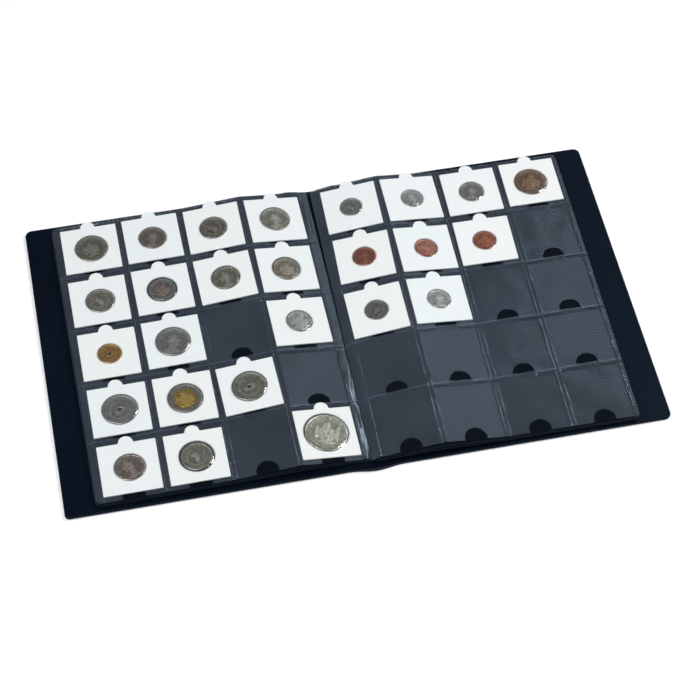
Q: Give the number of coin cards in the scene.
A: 26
